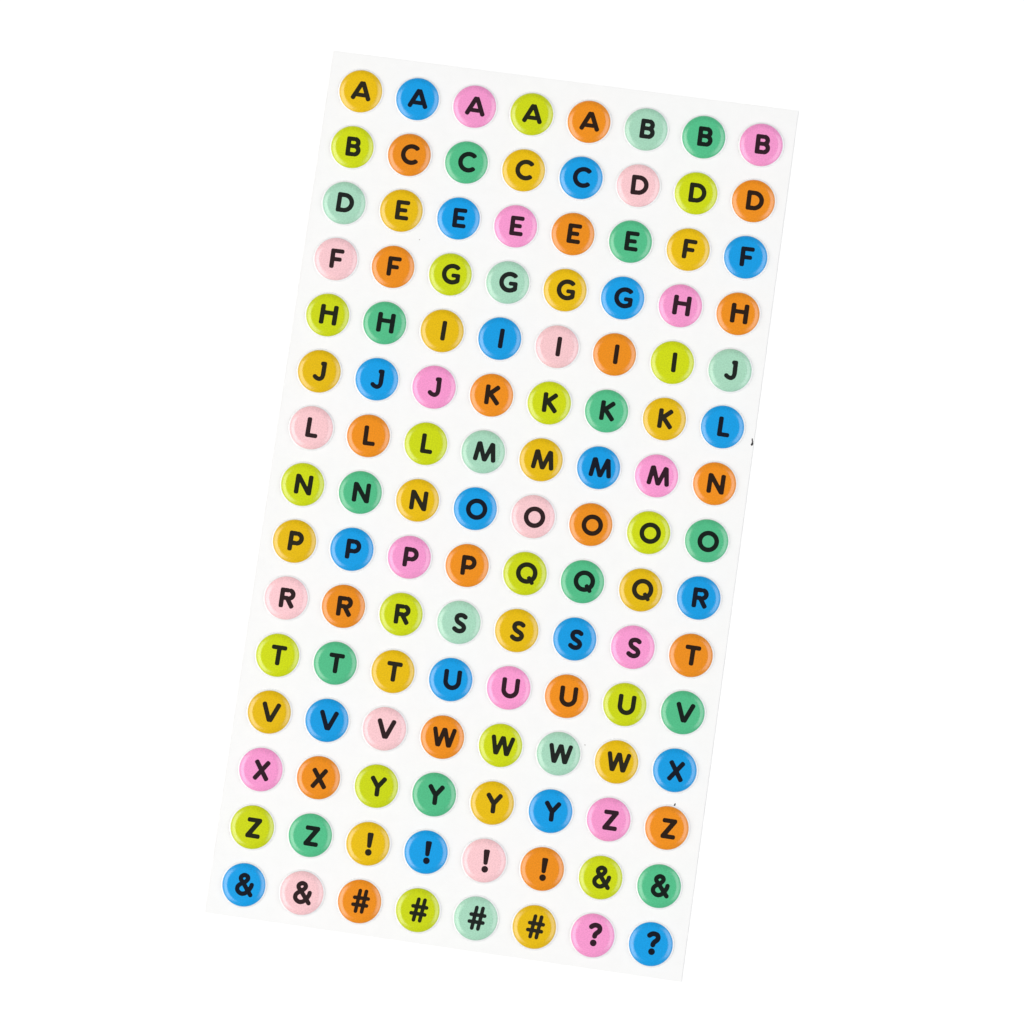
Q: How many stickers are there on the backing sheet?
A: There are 120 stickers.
